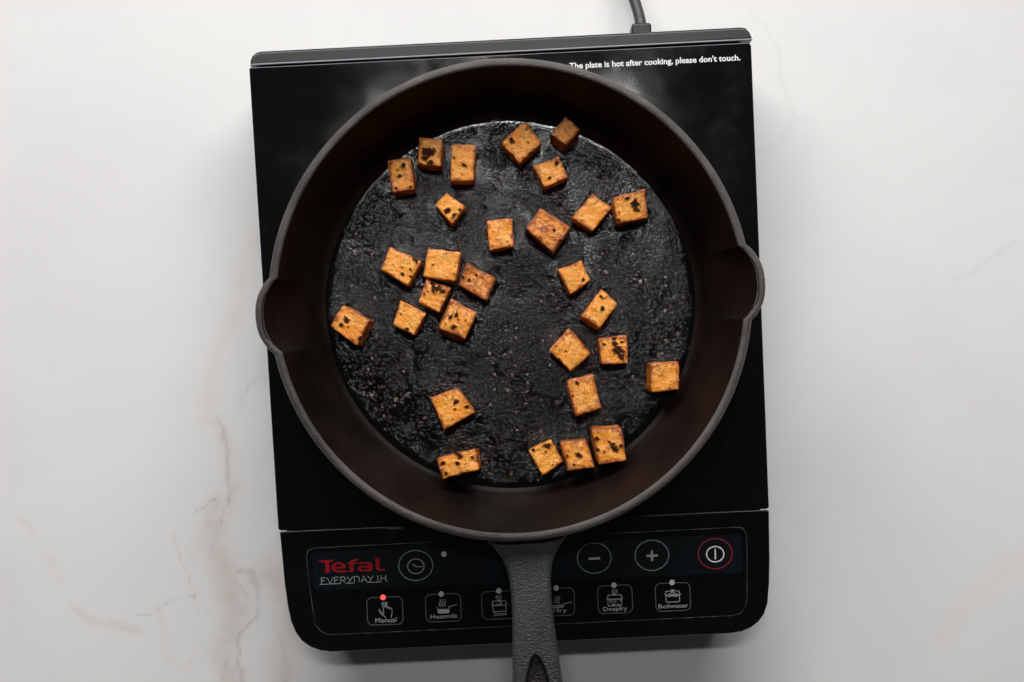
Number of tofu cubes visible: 29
